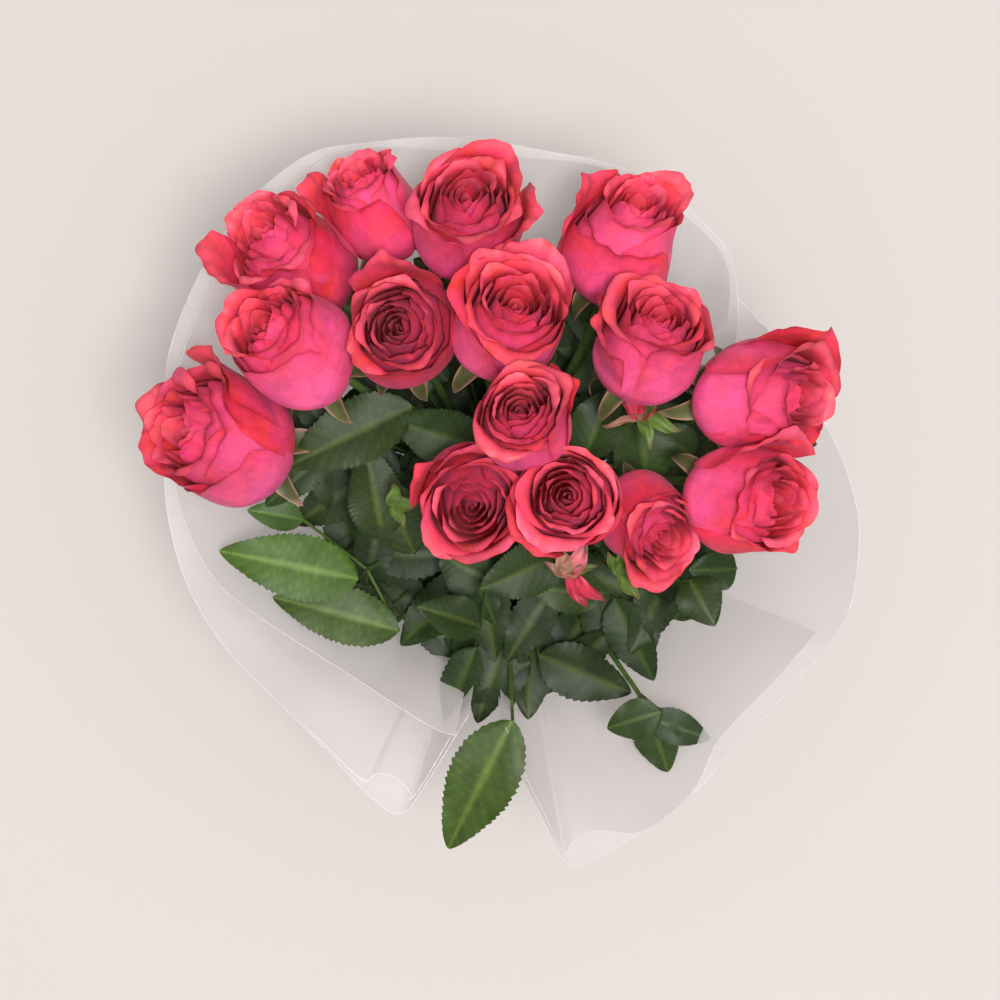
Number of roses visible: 15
